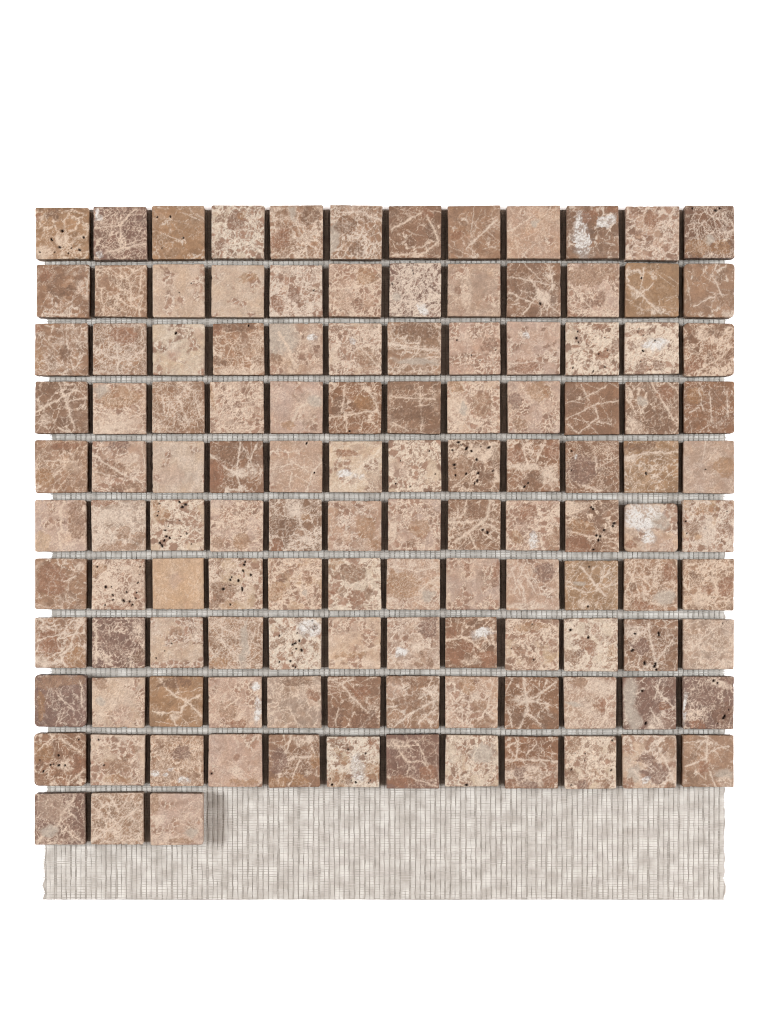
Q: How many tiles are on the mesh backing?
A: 123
